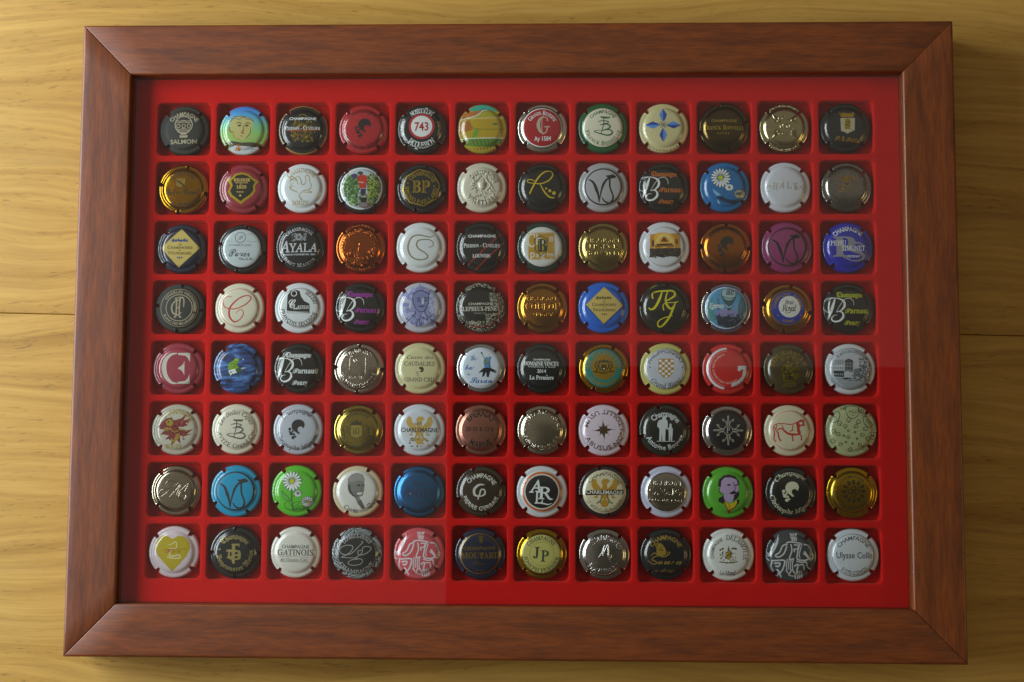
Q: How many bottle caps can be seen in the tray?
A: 96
